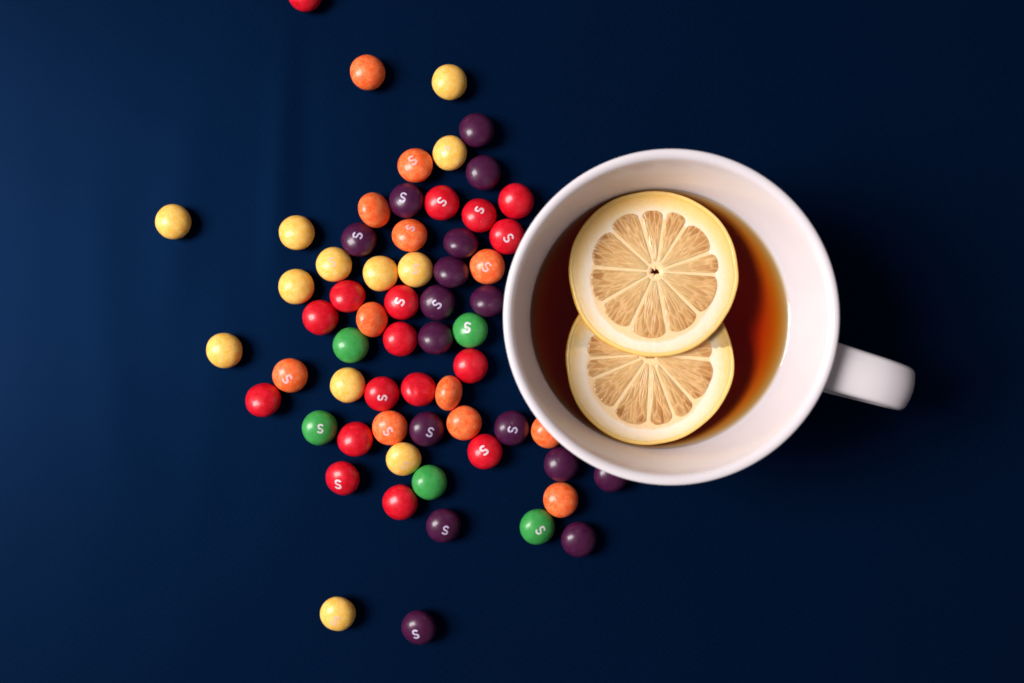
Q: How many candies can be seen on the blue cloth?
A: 62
